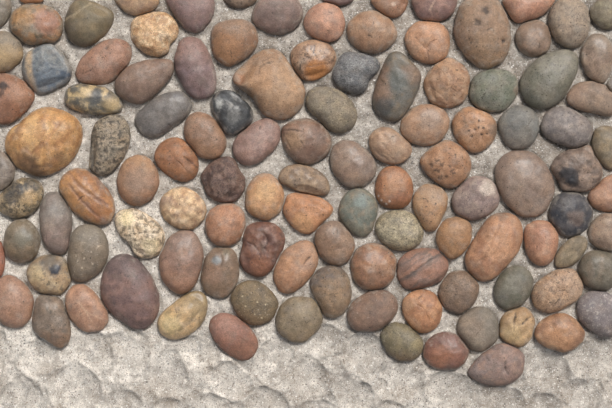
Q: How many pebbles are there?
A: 114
